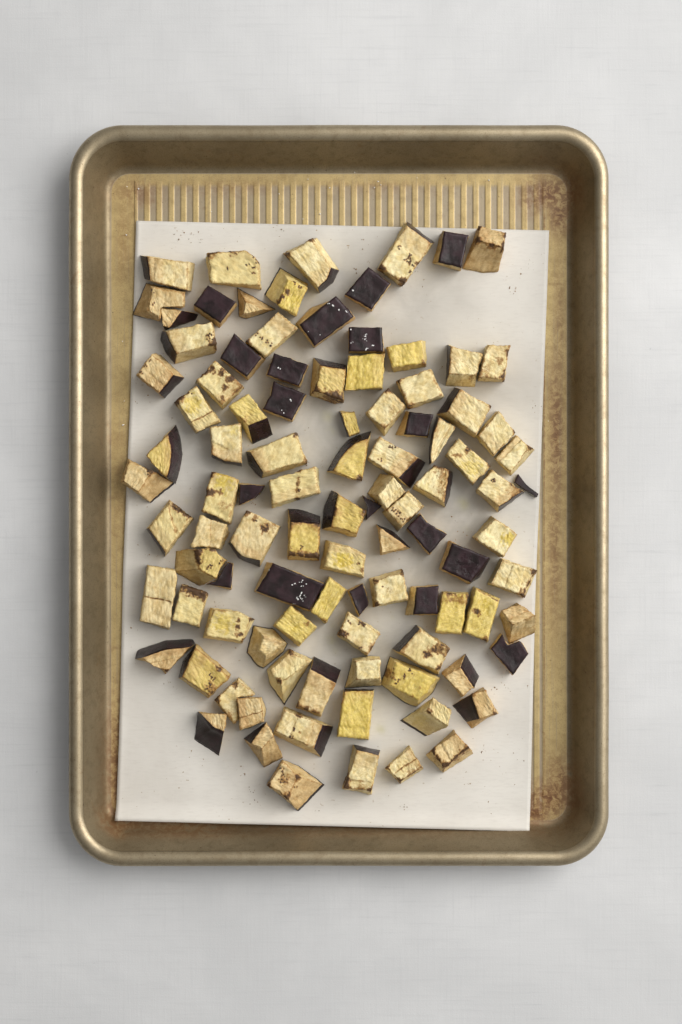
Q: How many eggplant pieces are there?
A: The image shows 100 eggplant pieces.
